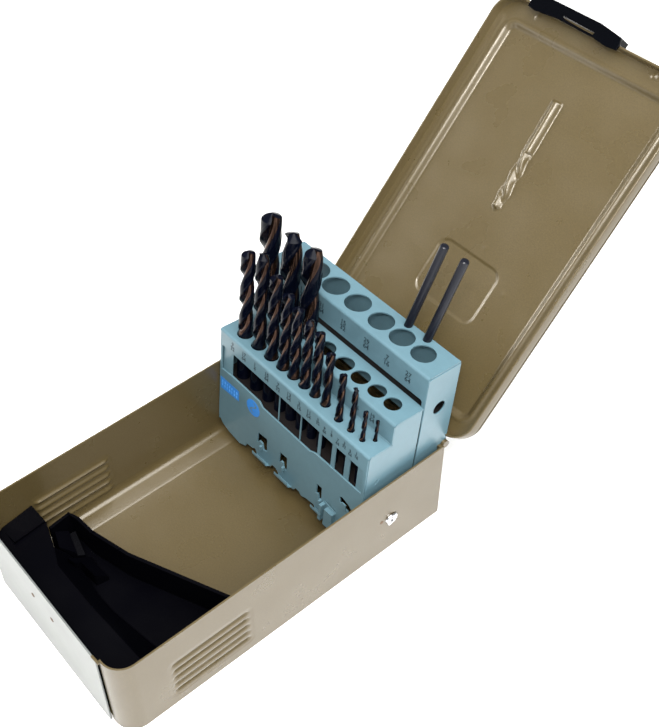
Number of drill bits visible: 15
